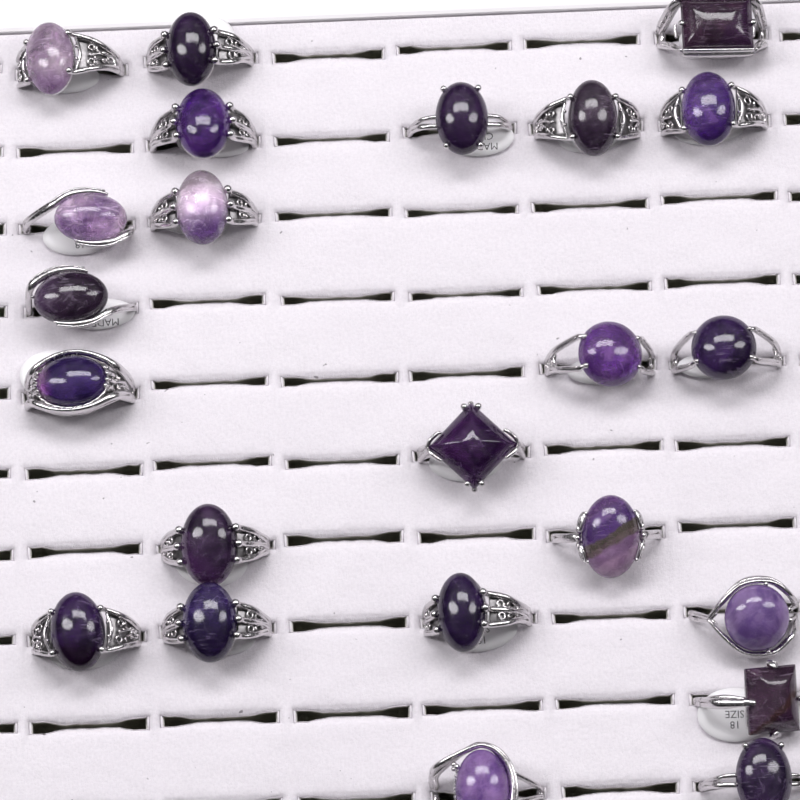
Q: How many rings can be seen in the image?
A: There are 23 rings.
